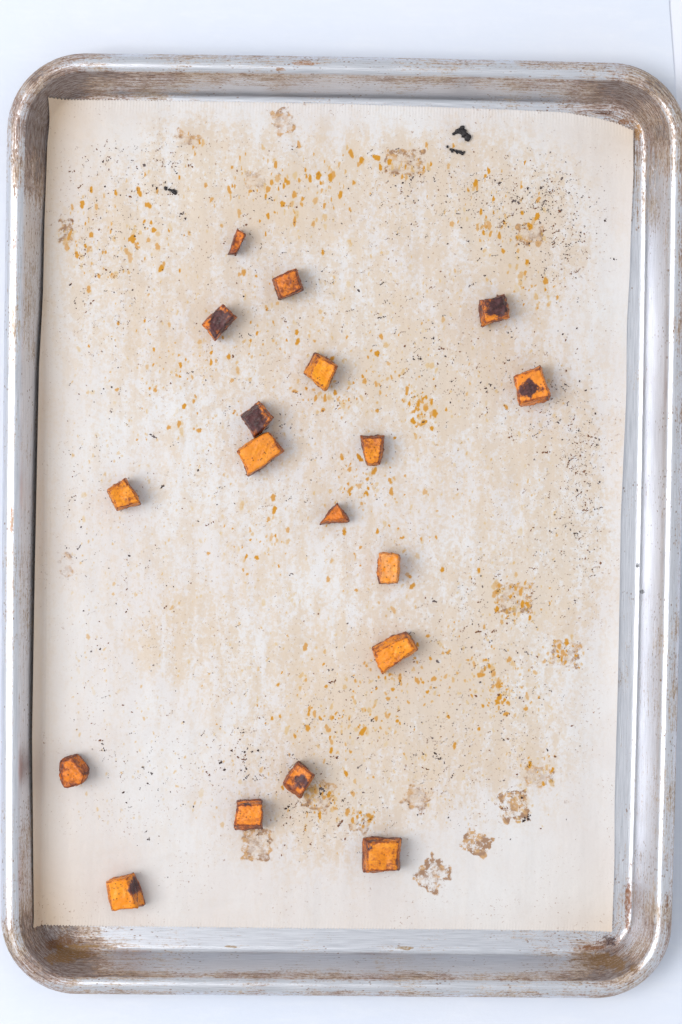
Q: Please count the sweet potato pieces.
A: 18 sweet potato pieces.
